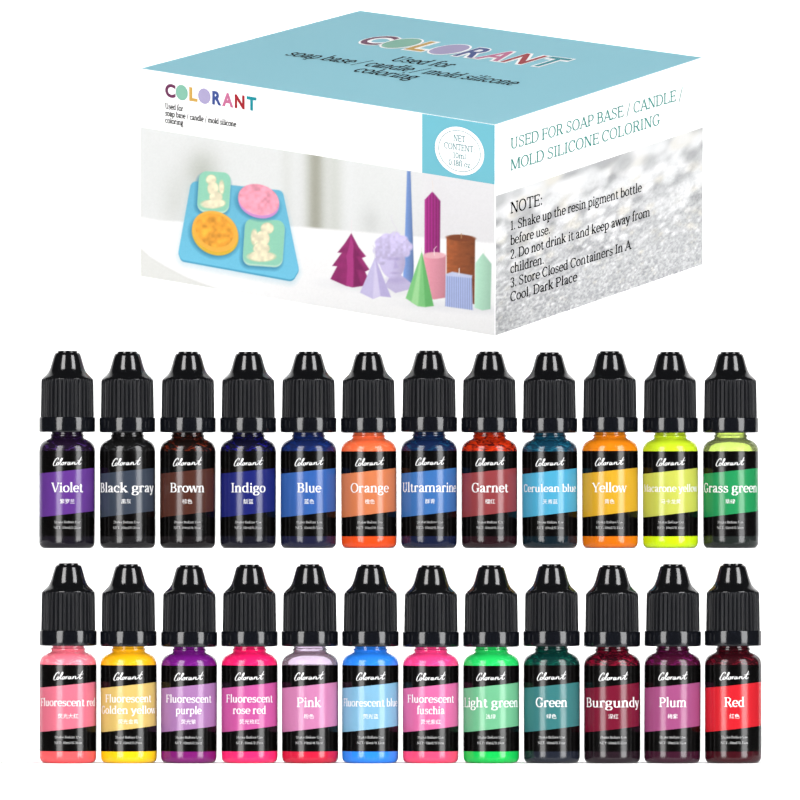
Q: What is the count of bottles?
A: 24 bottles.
